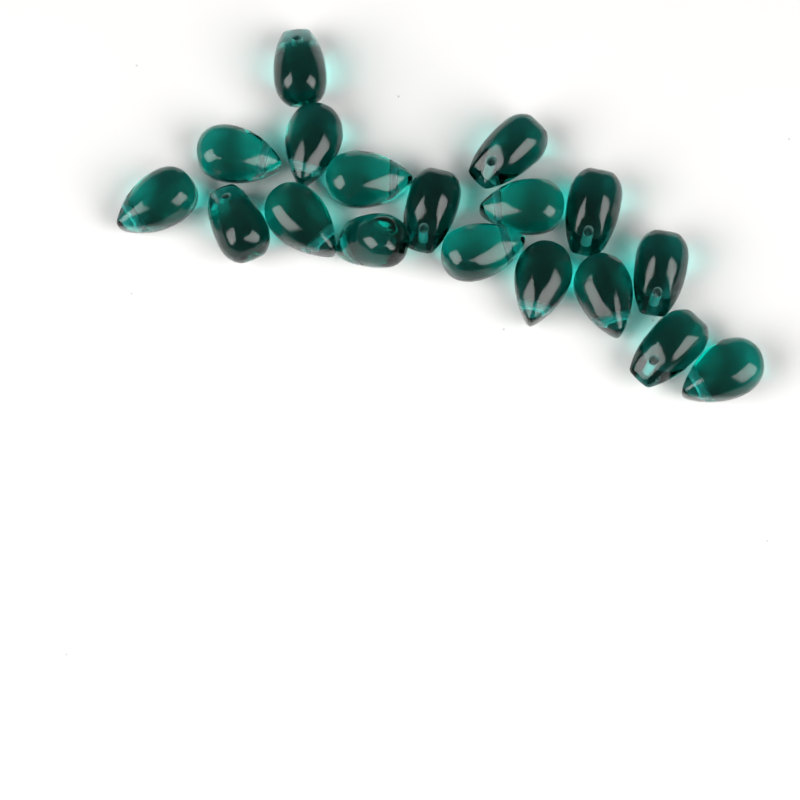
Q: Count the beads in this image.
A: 18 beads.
